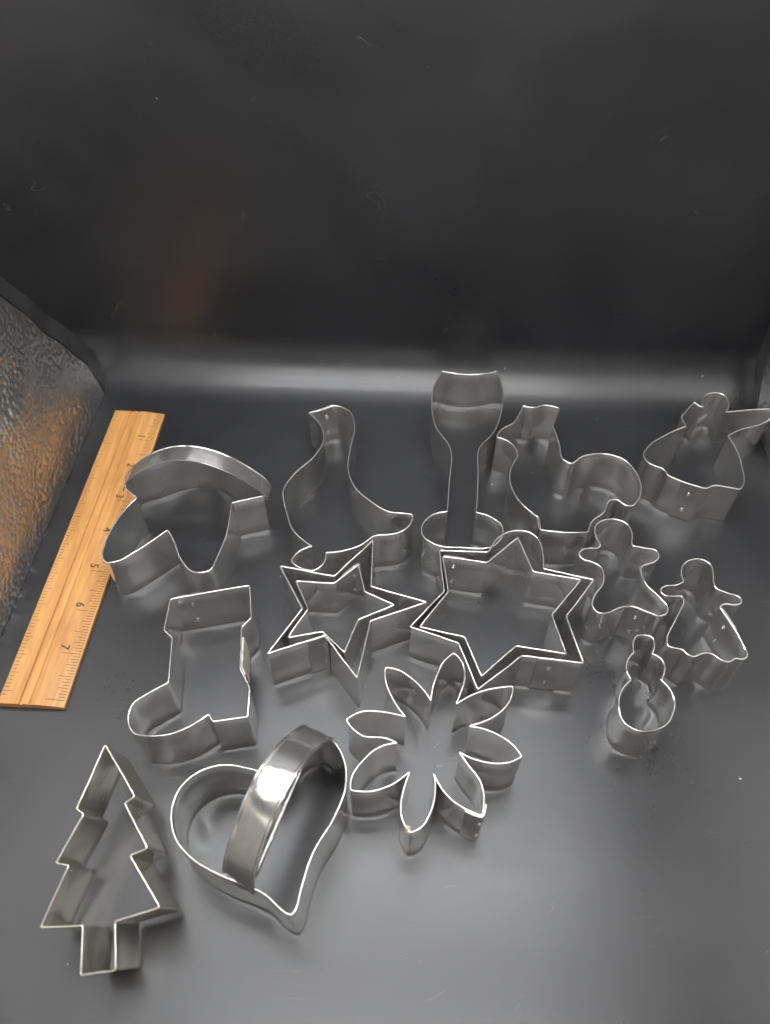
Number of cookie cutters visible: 16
